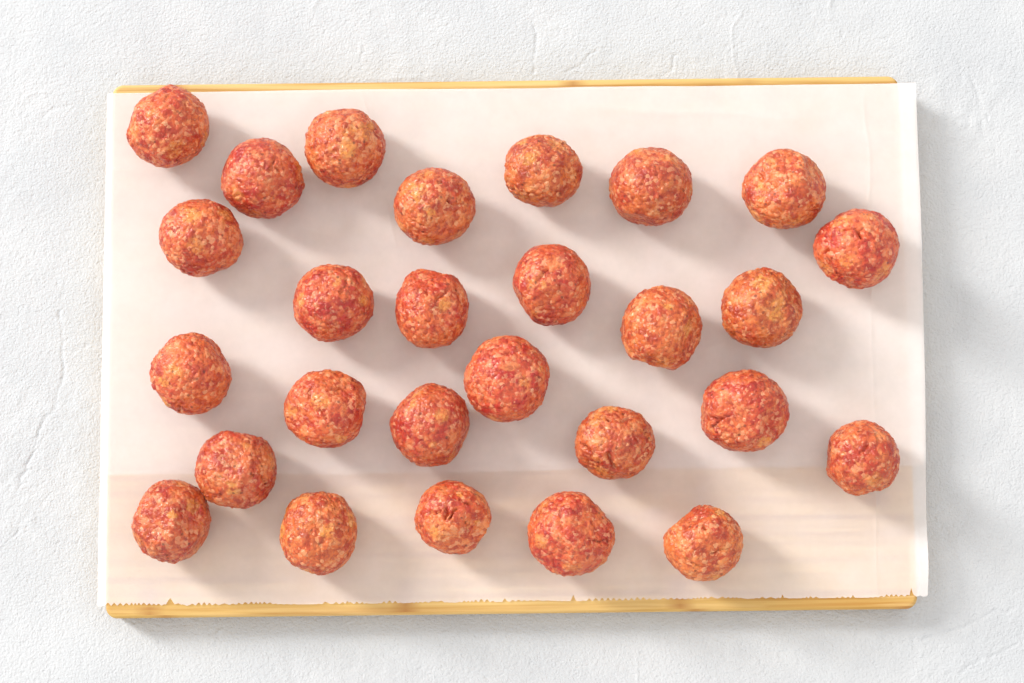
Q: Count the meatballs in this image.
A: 27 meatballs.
